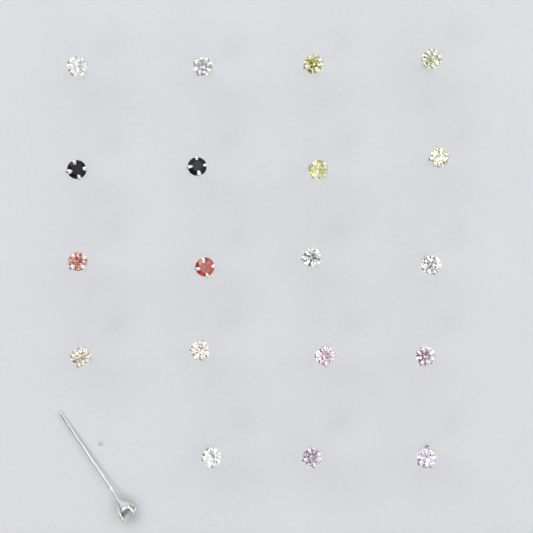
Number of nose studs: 20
